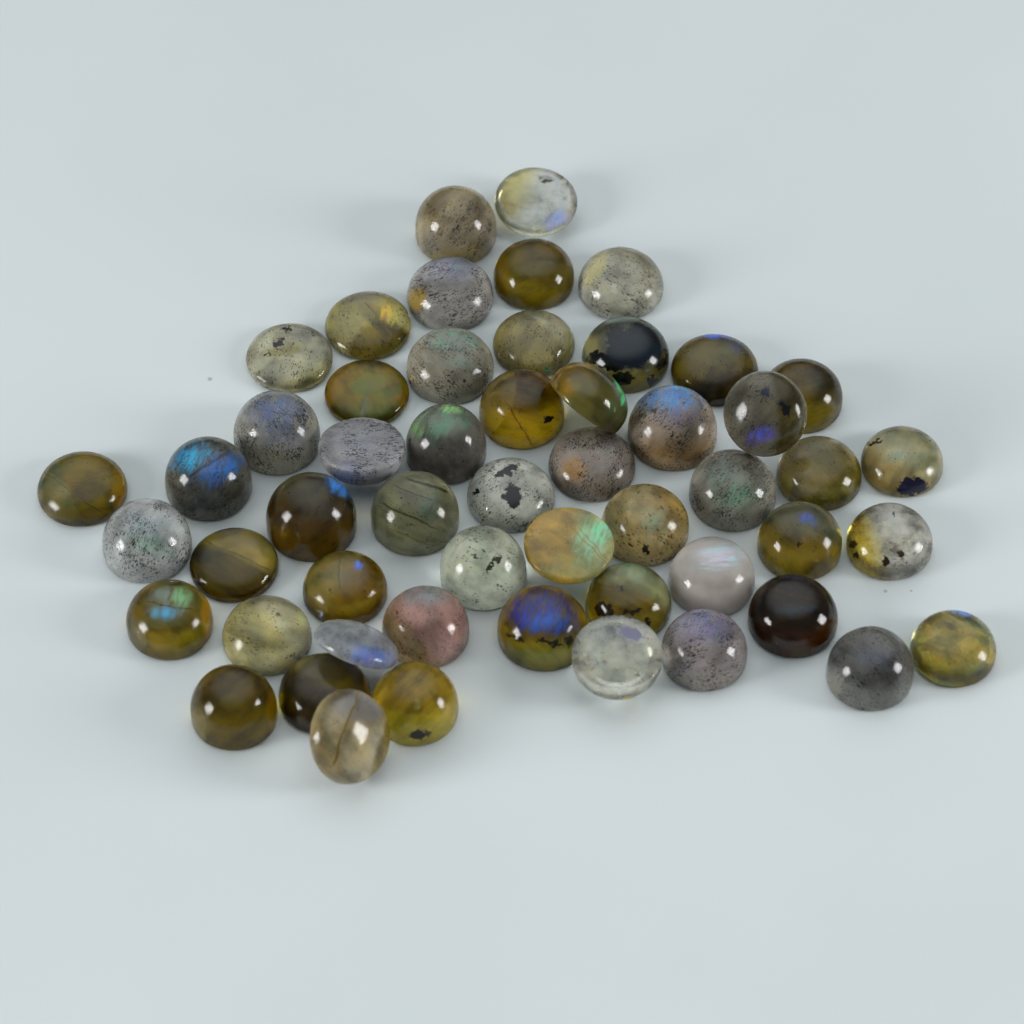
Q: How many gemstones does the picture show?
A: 53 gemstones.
